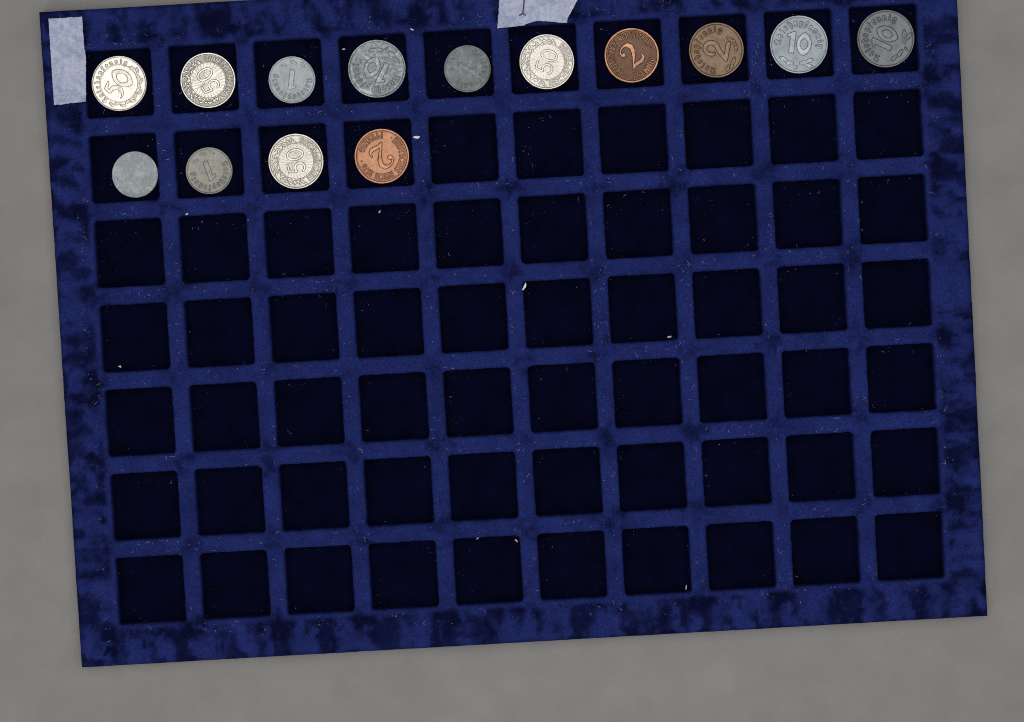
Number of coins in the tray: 14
